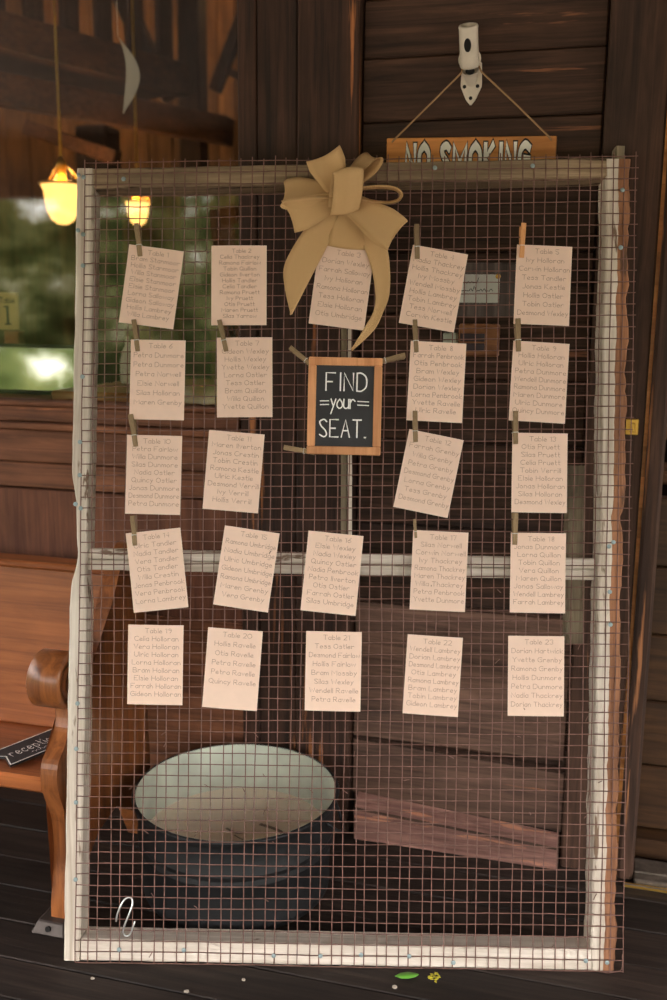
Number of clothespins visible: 16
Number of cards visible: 23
